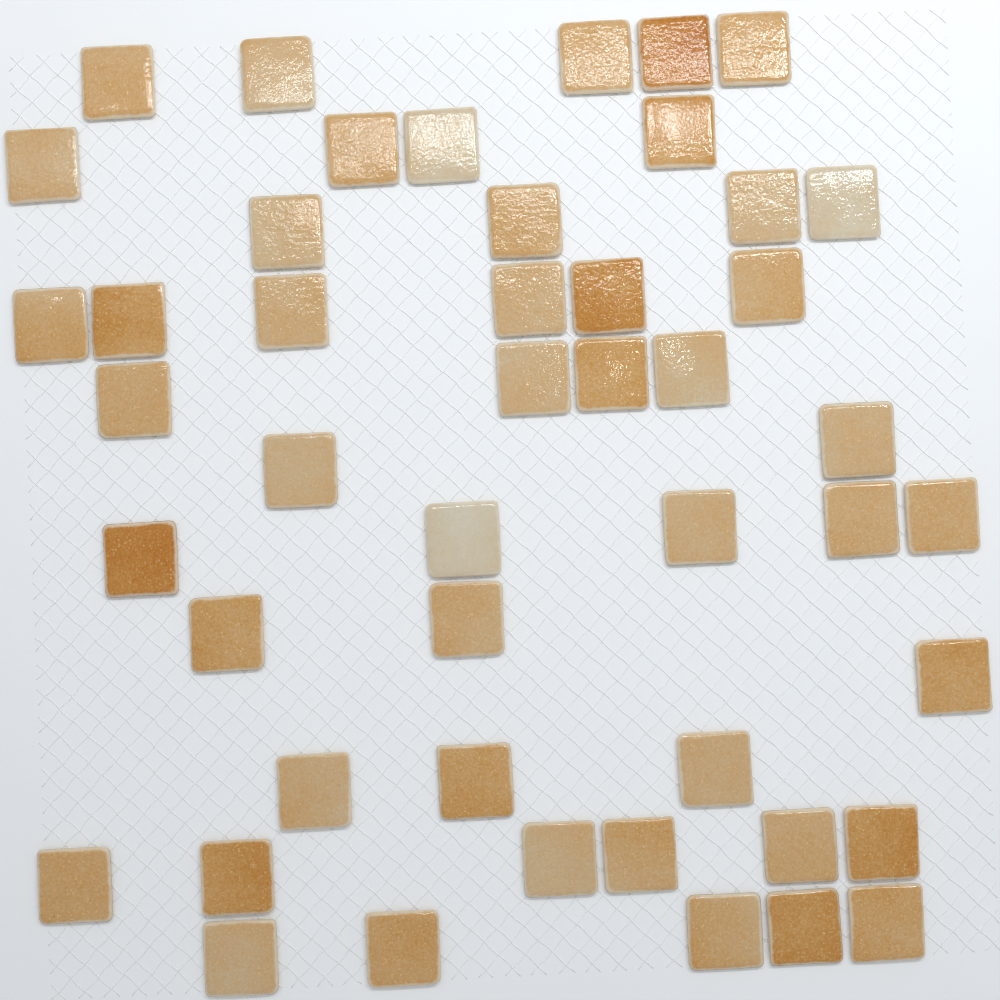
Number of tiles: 47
